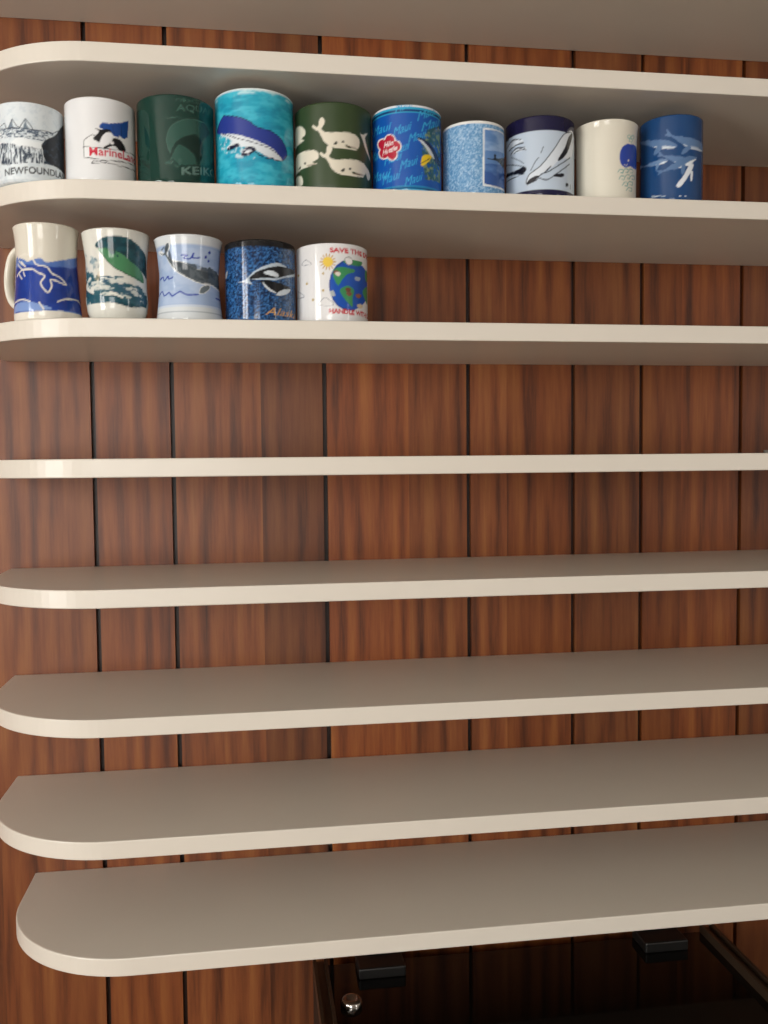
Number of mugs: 15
